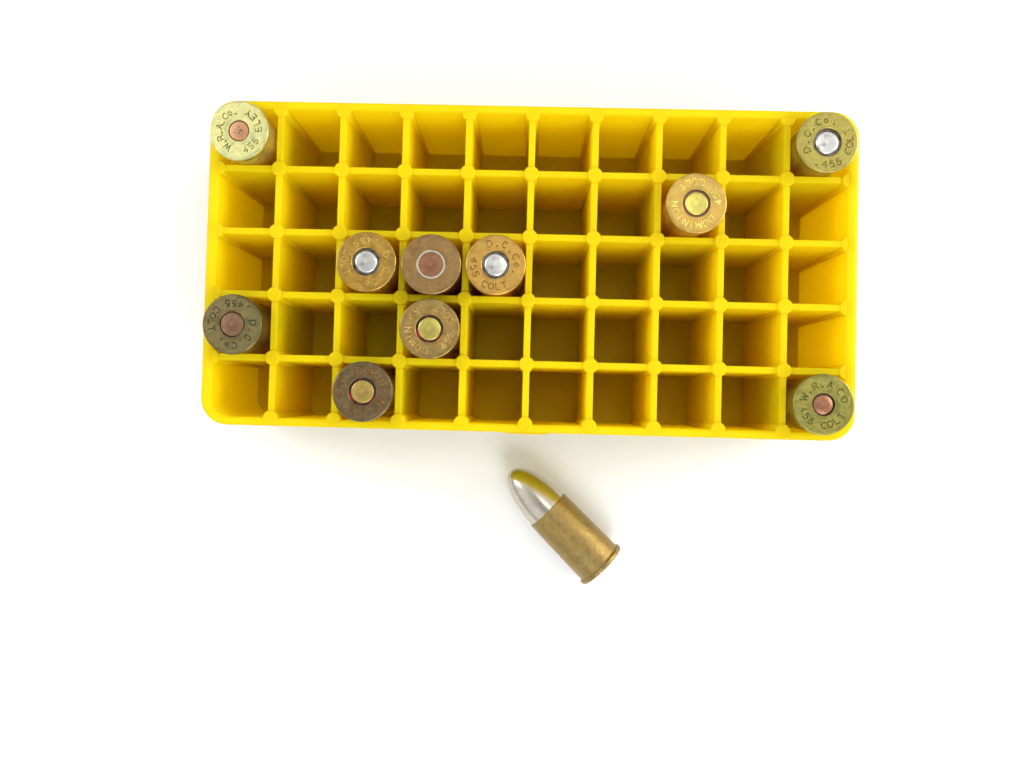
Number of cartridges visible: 11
